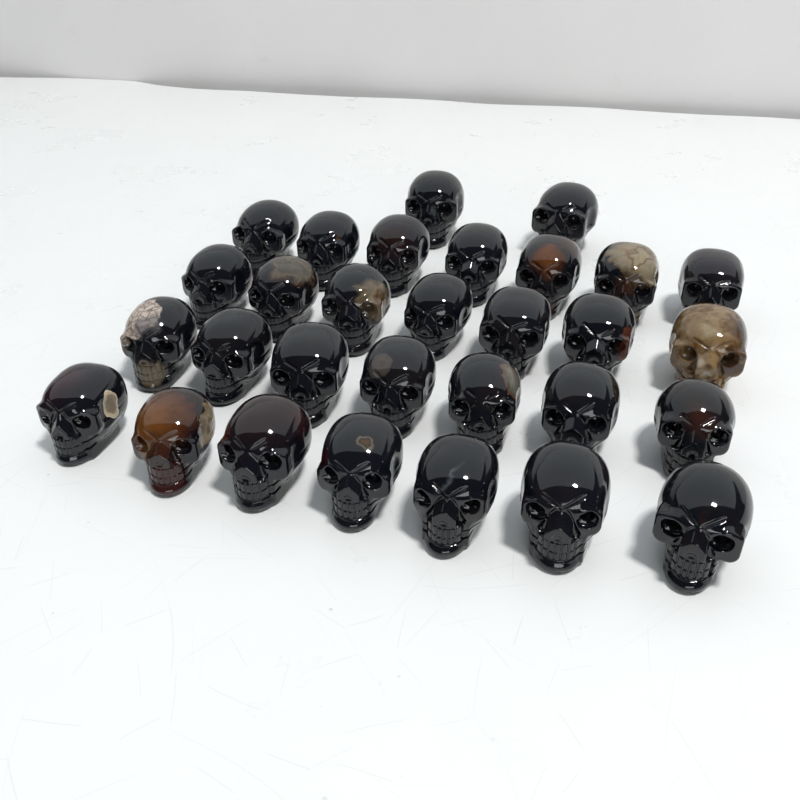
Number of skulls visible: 30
